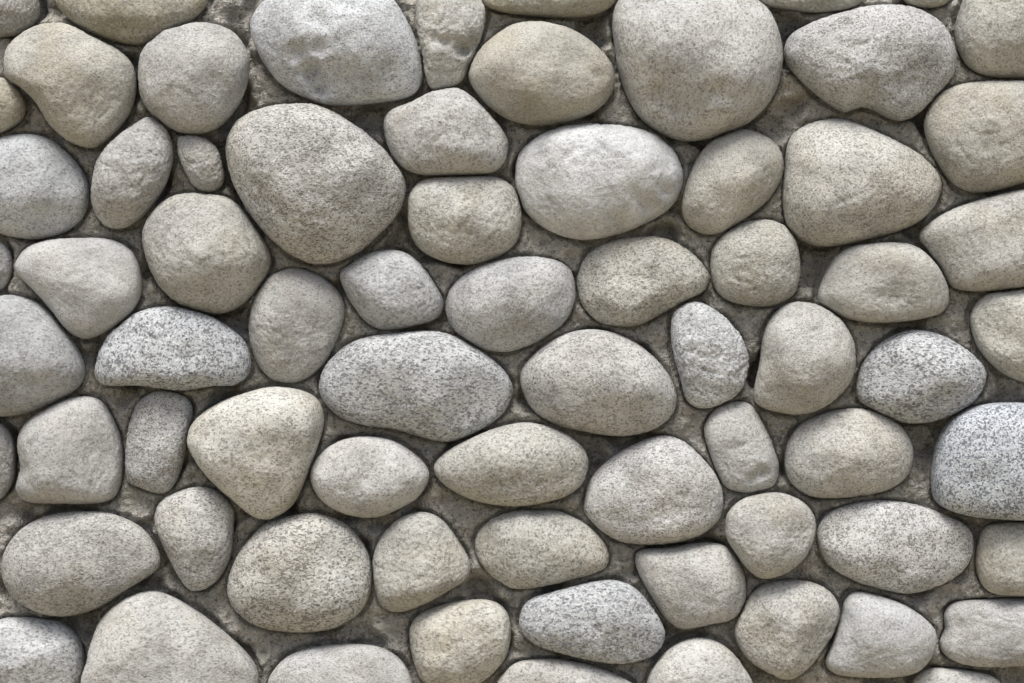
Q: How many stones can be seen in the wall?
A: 72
